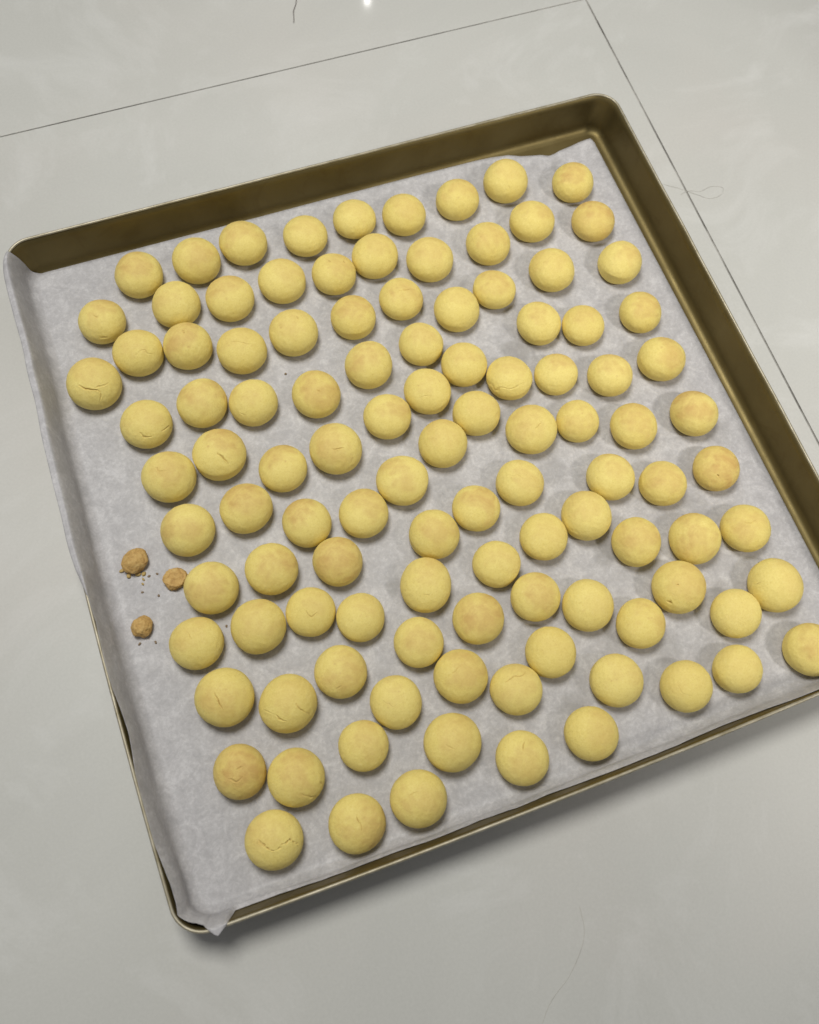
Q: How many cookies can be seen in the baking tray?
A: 109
